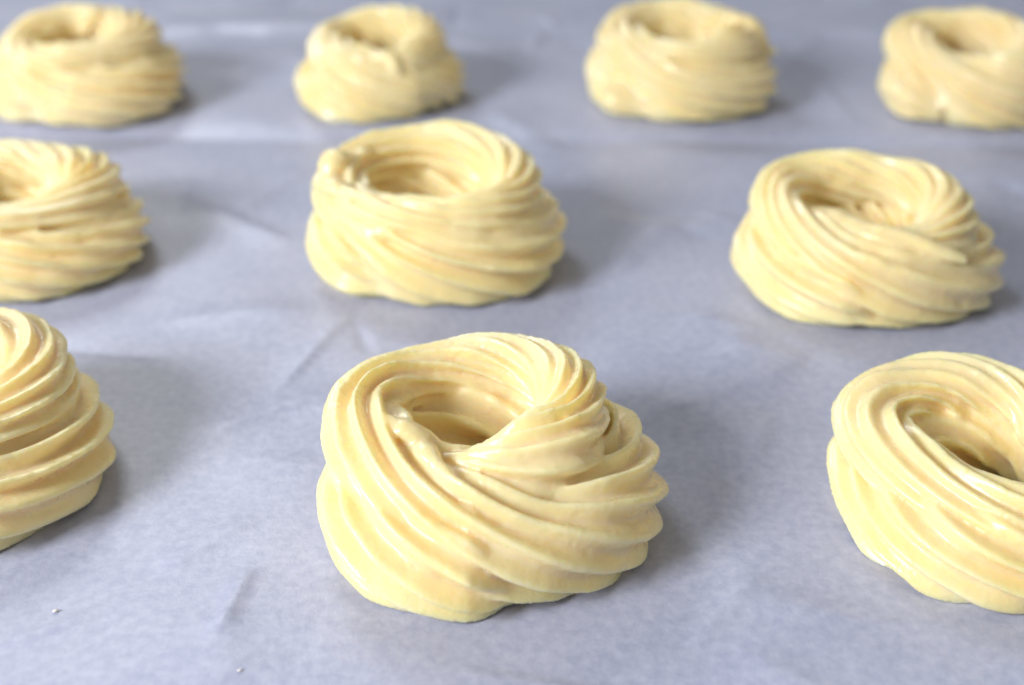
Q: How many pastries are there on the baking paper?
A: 10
